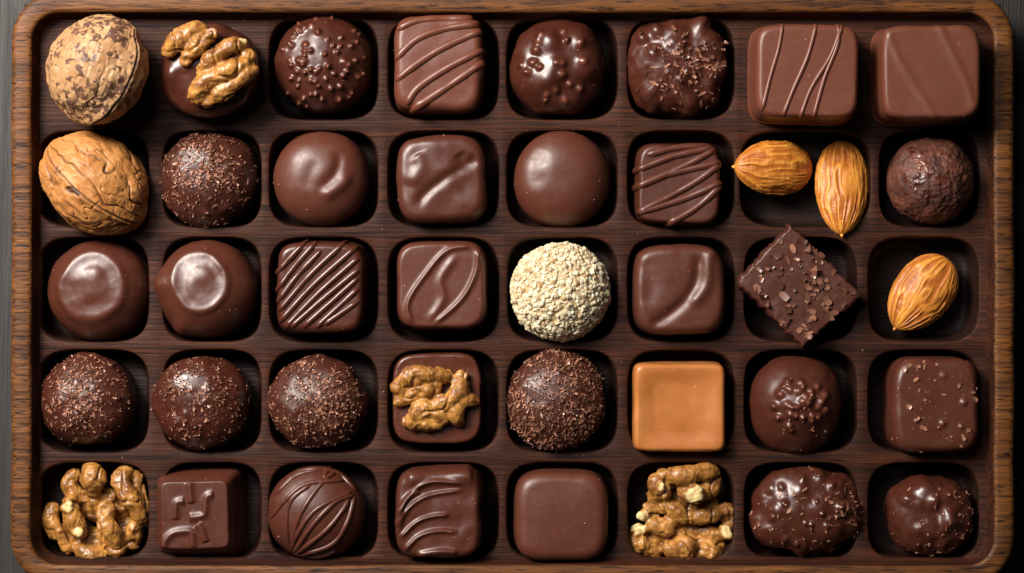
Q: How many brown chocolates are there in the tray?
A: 32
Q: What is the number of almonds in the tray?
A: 3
